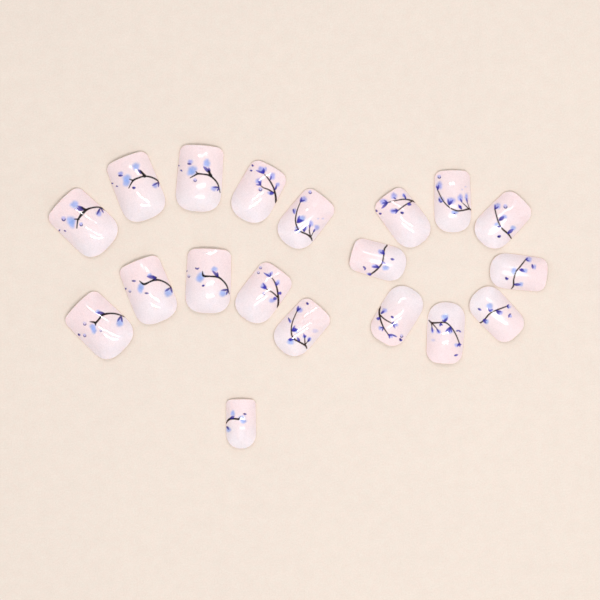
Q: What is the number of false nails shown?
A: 19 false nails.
